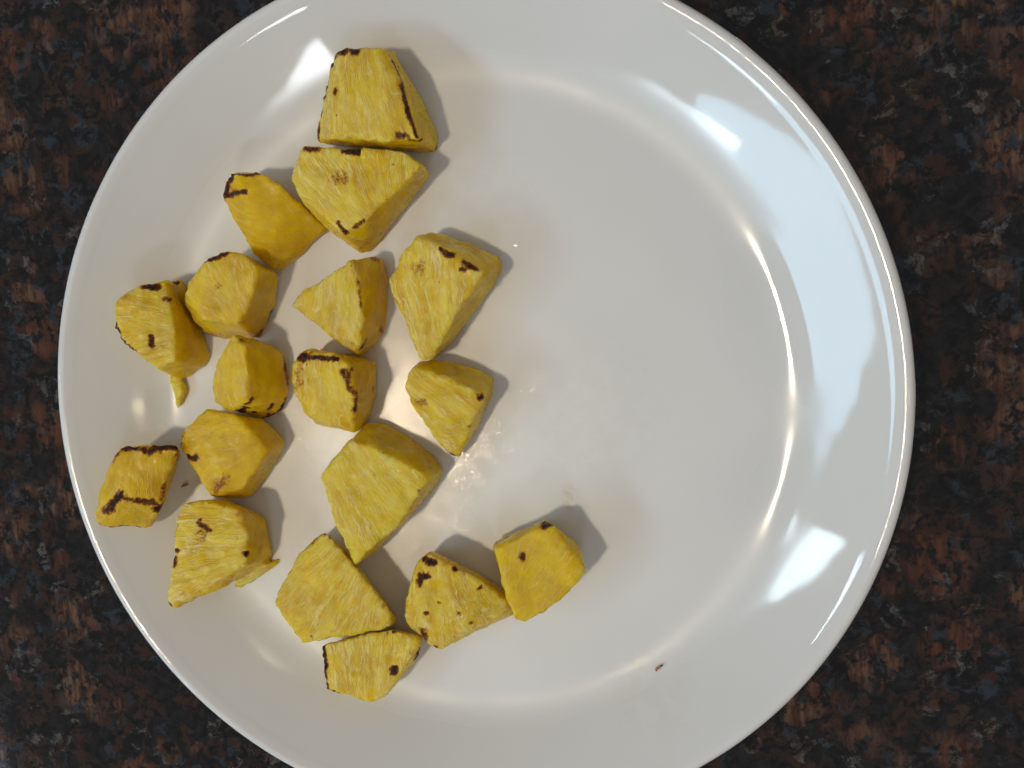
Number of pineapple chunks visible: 18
